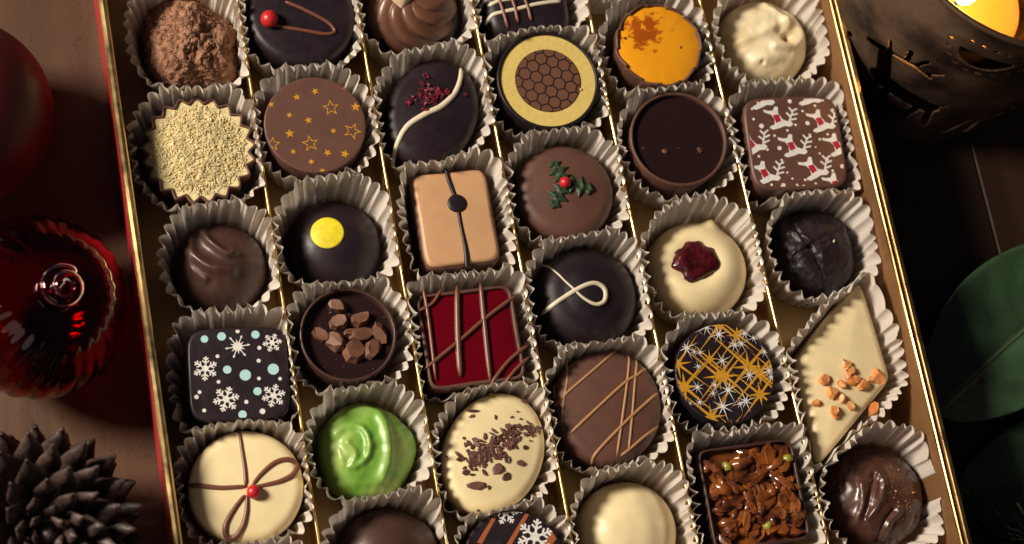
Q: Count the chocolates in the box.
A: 33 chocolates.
